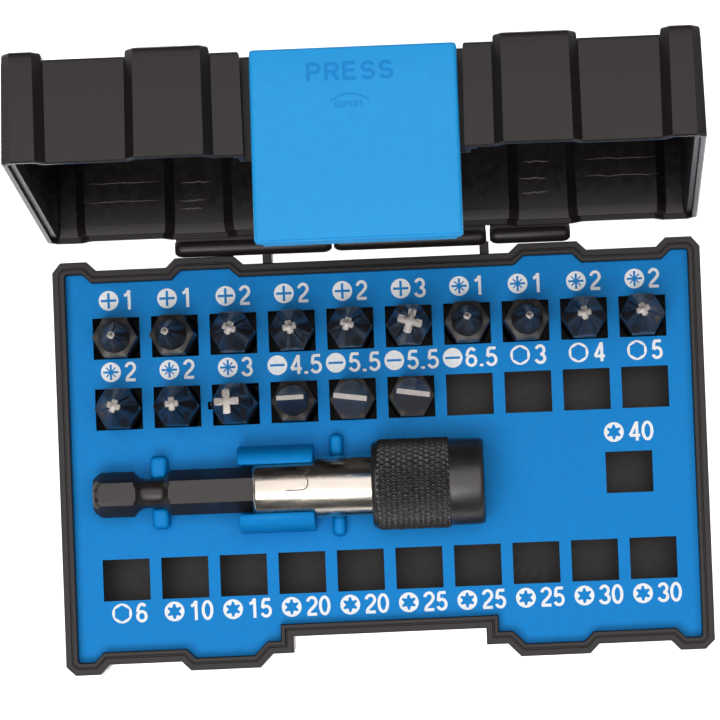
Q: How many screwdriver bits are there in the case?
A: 16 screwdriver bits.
